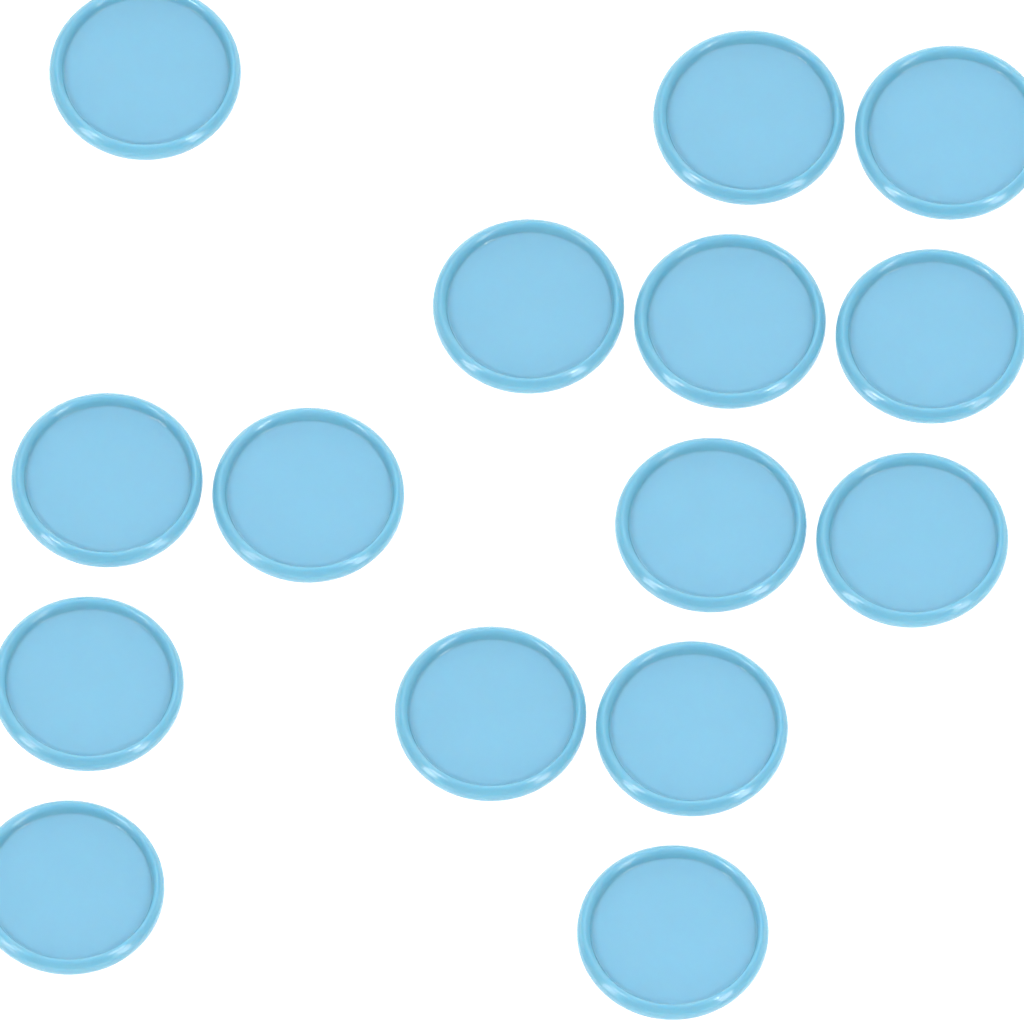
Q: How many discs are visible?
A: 15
